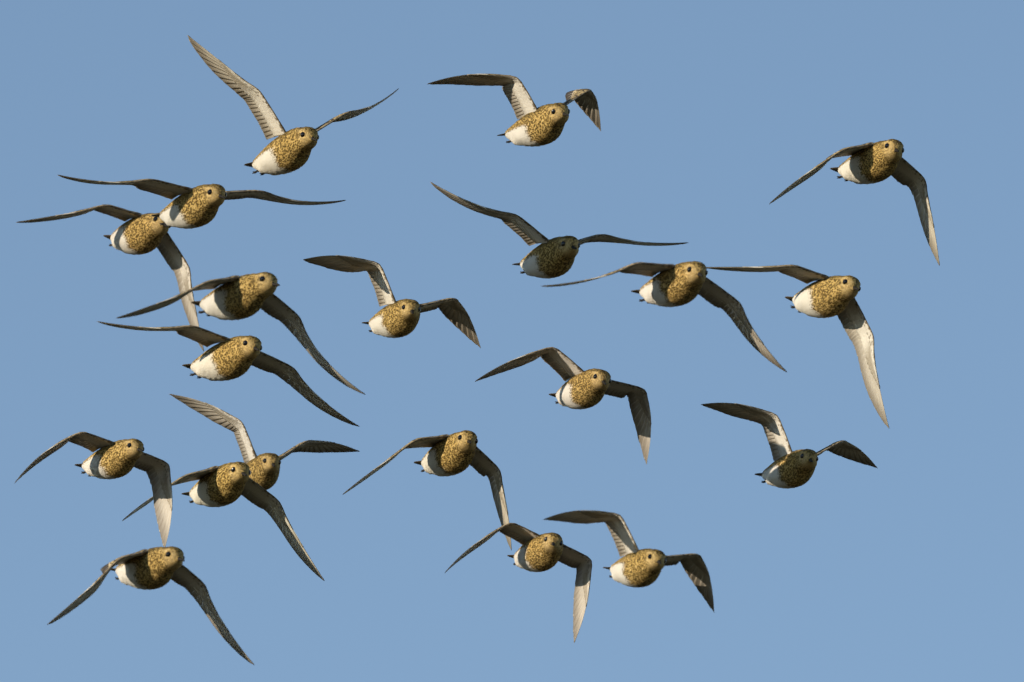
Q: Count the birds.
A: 20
